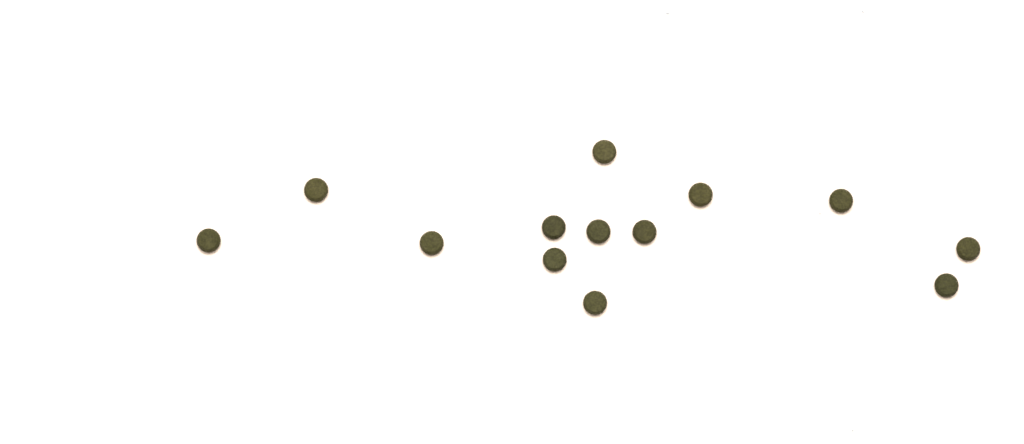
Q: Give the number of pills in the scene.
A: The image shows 13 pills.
